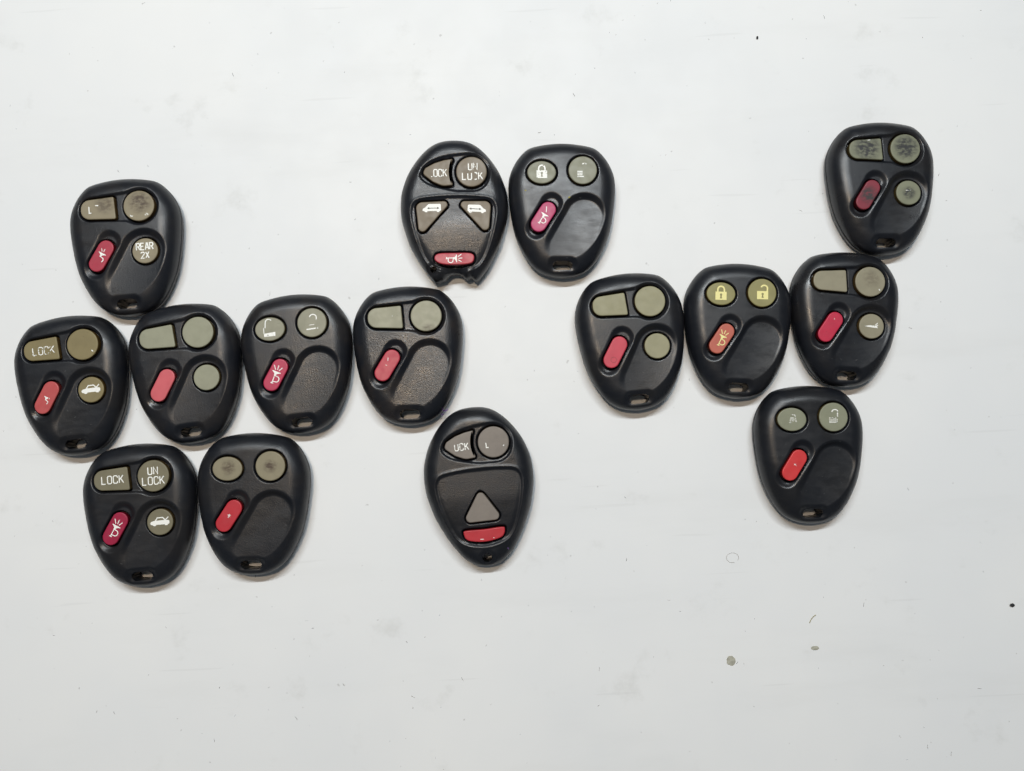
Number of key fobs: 15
